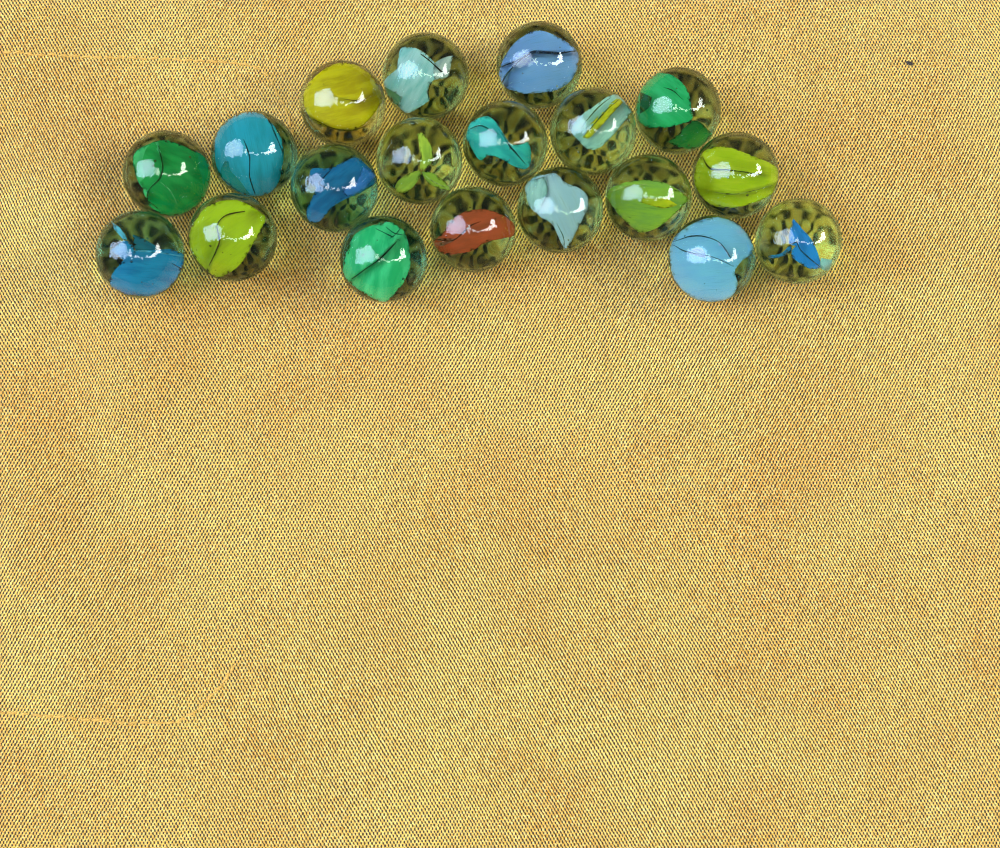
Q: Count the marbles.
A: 19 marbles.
